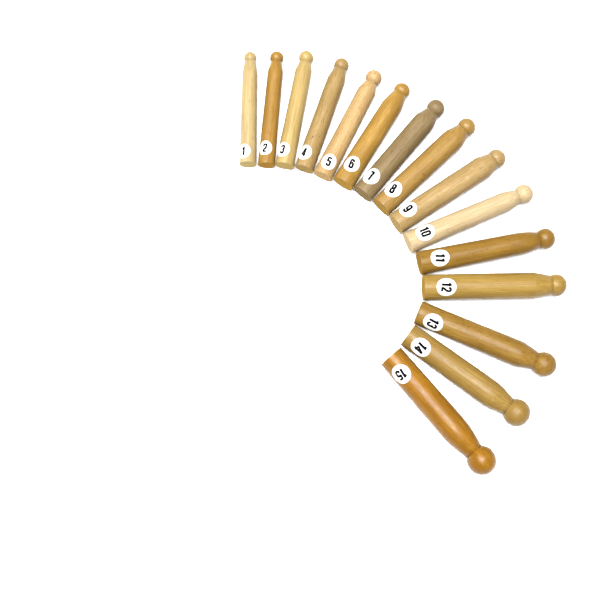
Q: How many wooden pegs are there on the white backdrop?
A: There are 15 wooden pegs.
